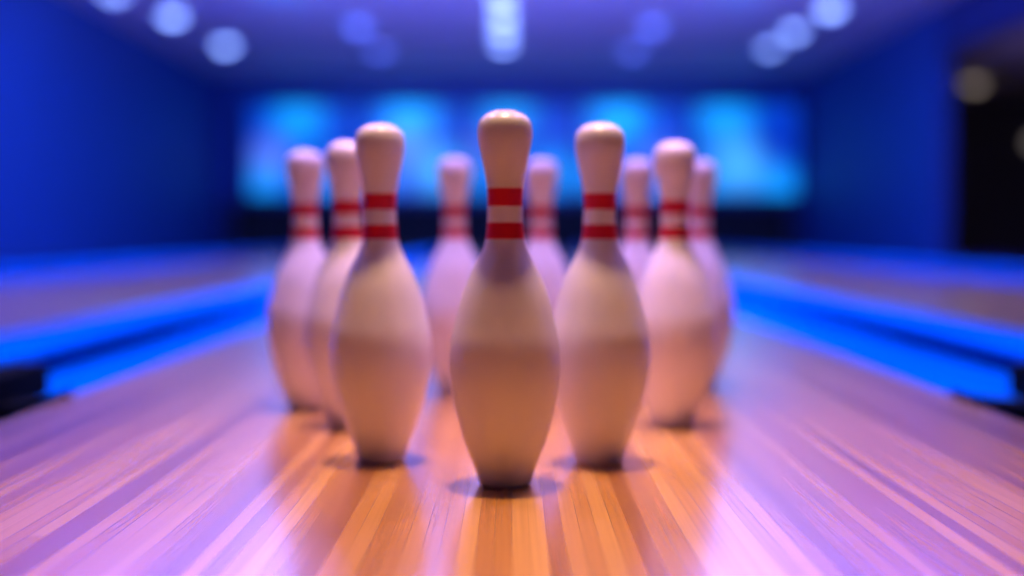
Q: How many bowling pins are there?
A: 10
